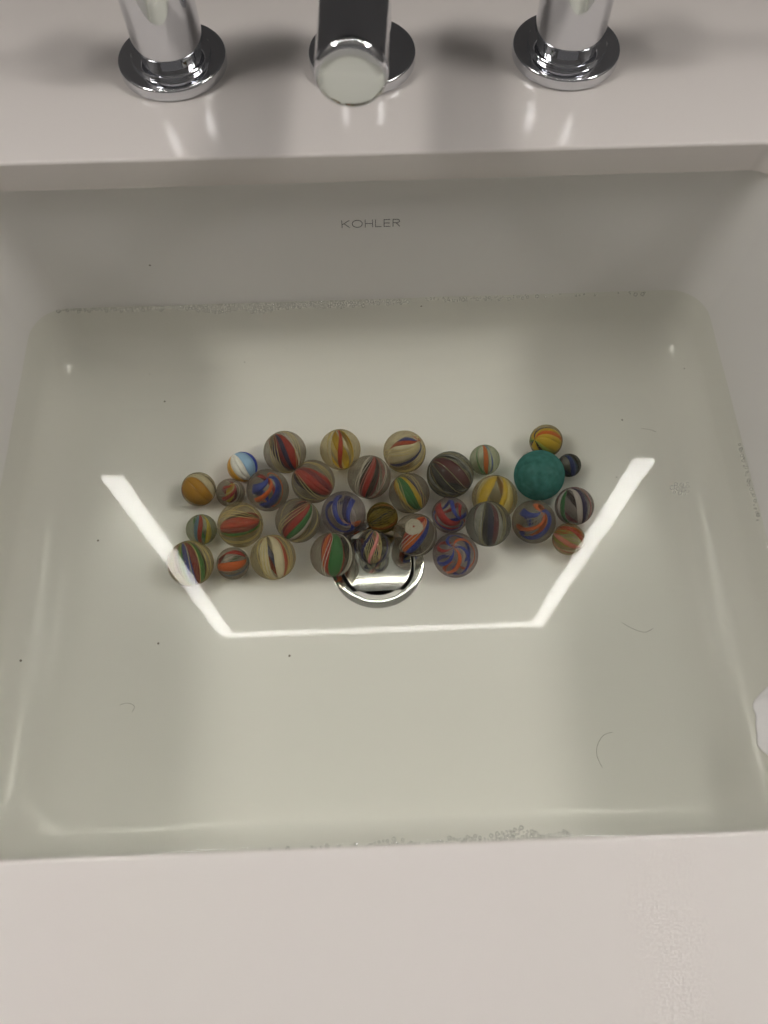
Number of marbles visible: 33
